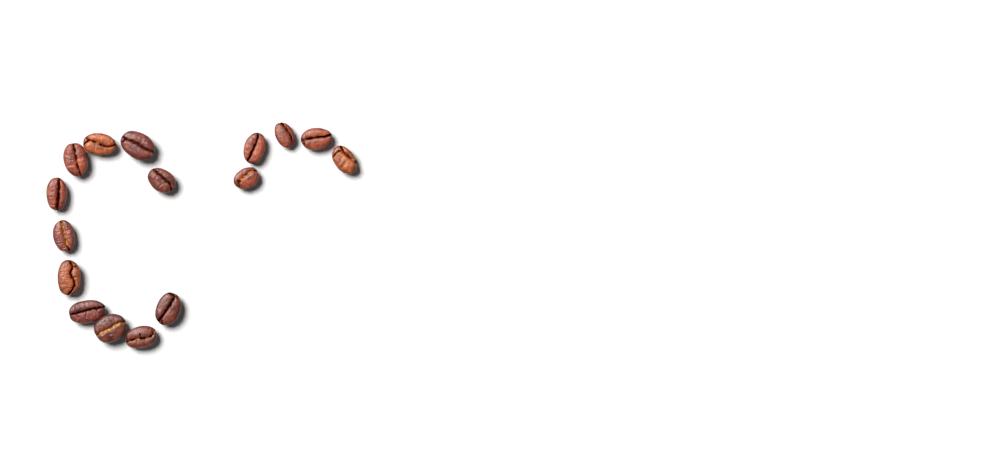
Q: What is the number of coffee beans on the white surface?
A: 16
